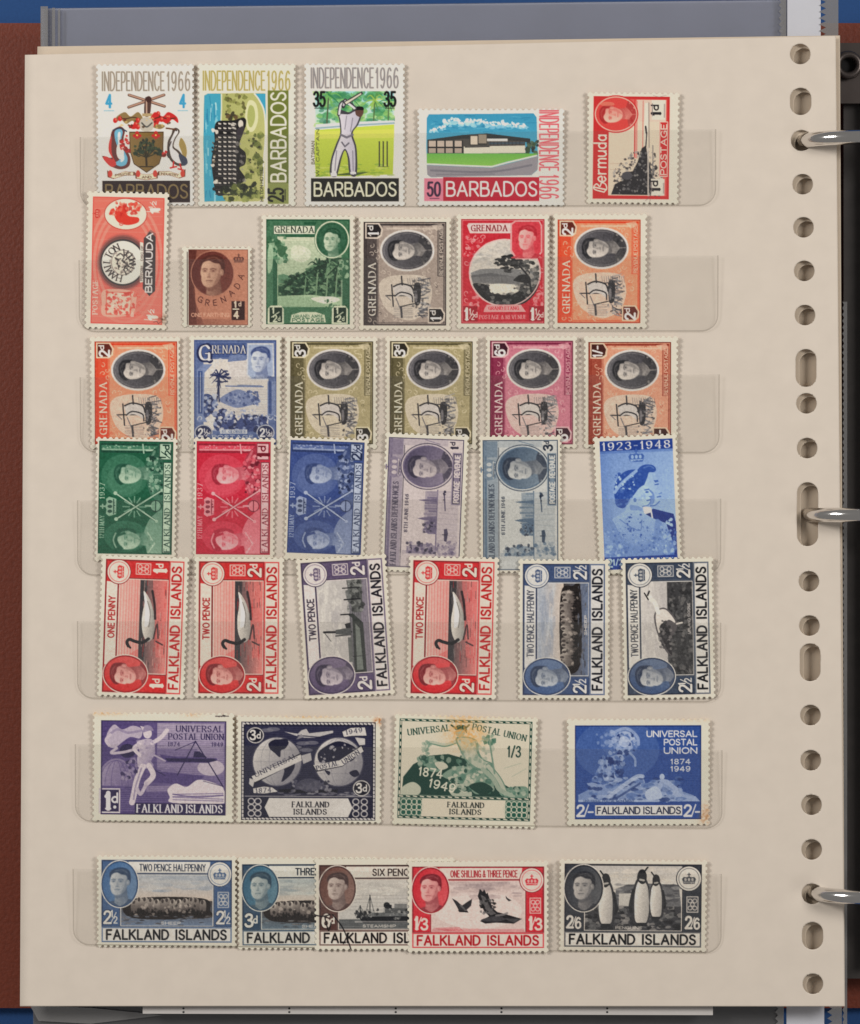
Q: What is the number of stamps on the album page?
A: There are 38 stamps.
